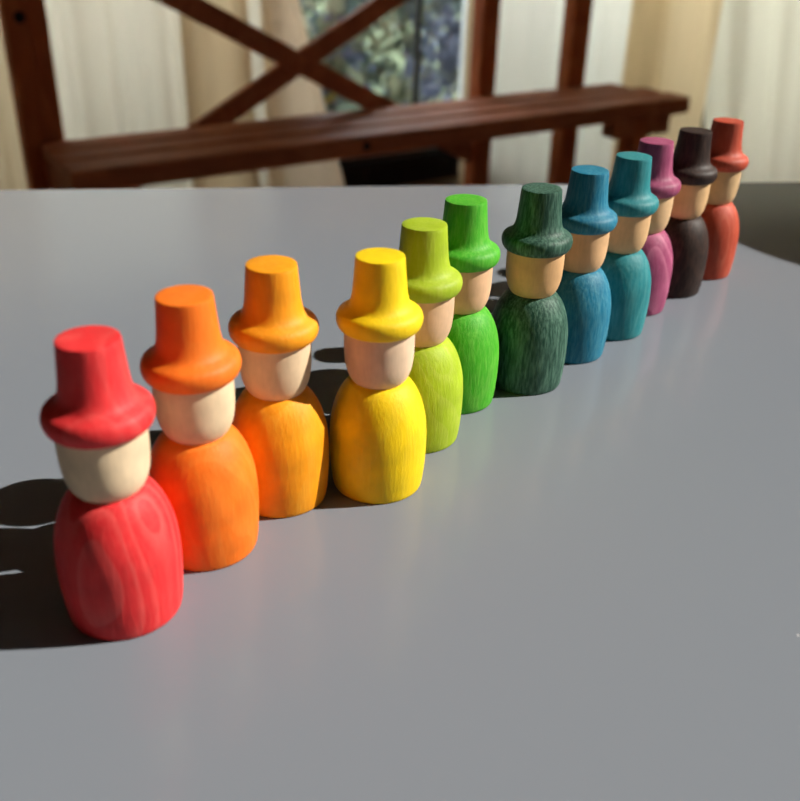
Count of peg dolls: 12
